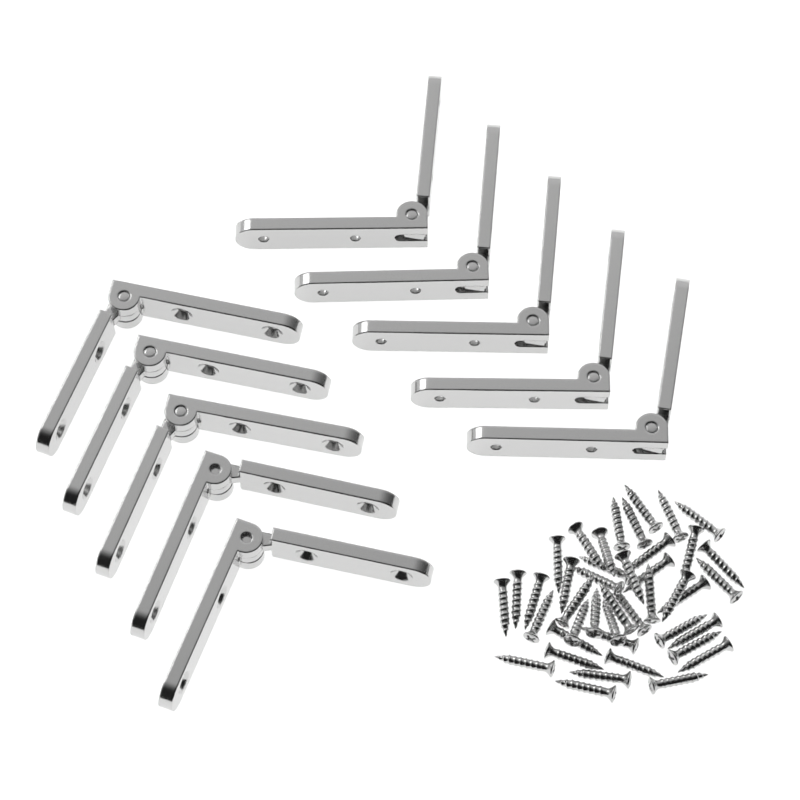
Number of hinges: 10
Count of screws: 42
